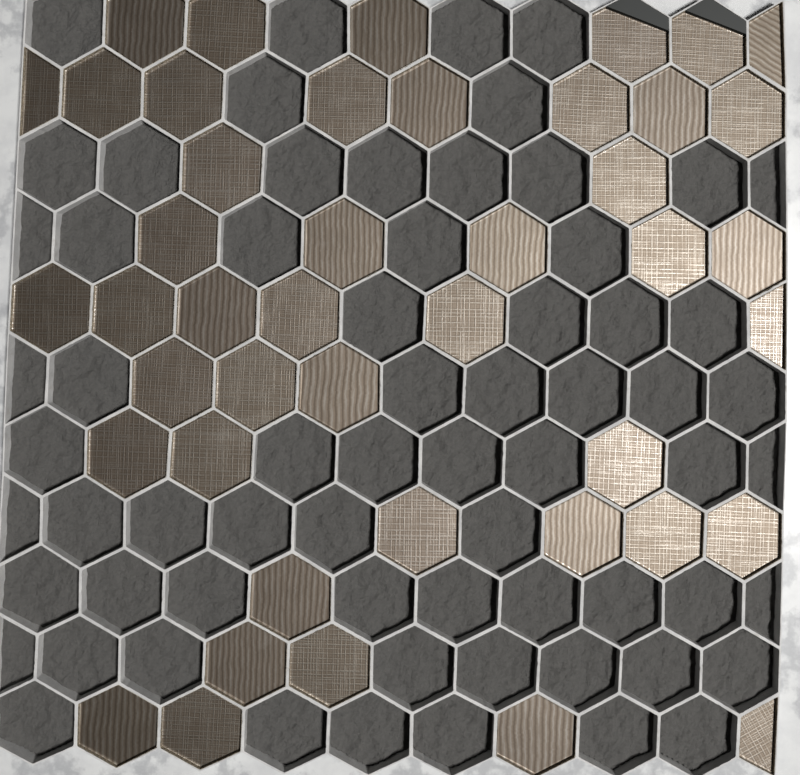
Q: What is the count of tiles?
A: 44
